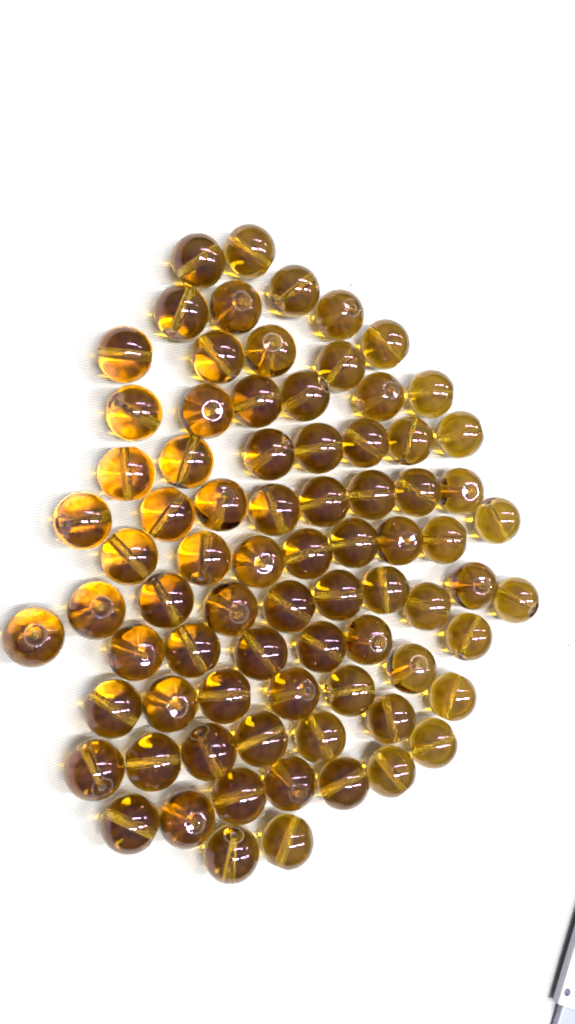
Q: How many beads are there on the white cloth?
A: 78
